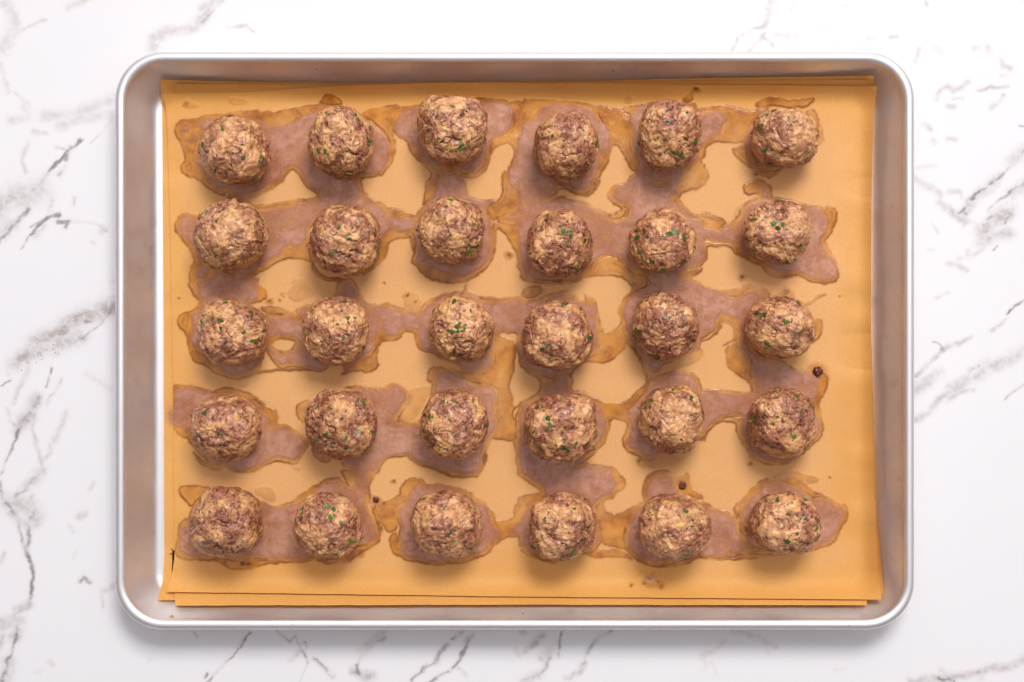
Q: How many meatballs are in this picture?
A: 30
